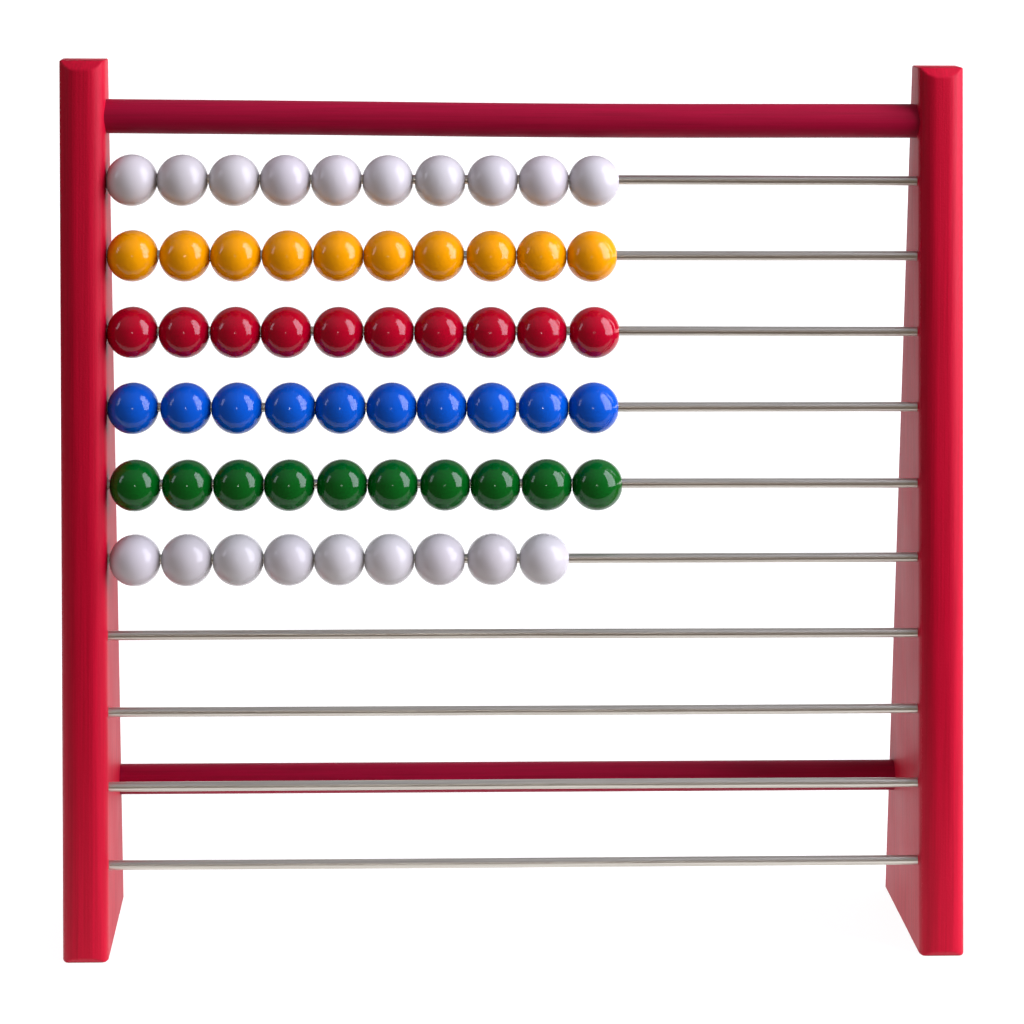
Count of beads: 59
